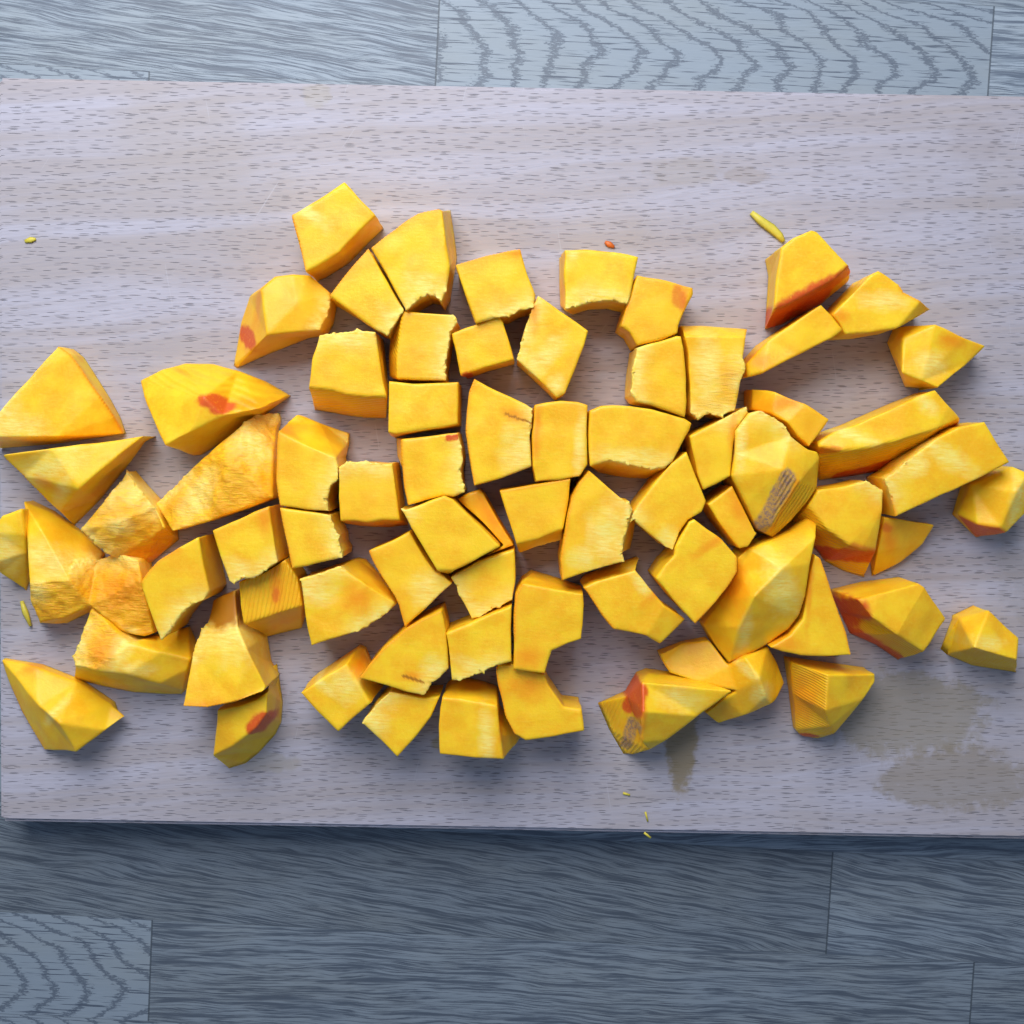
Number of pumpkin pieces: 72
